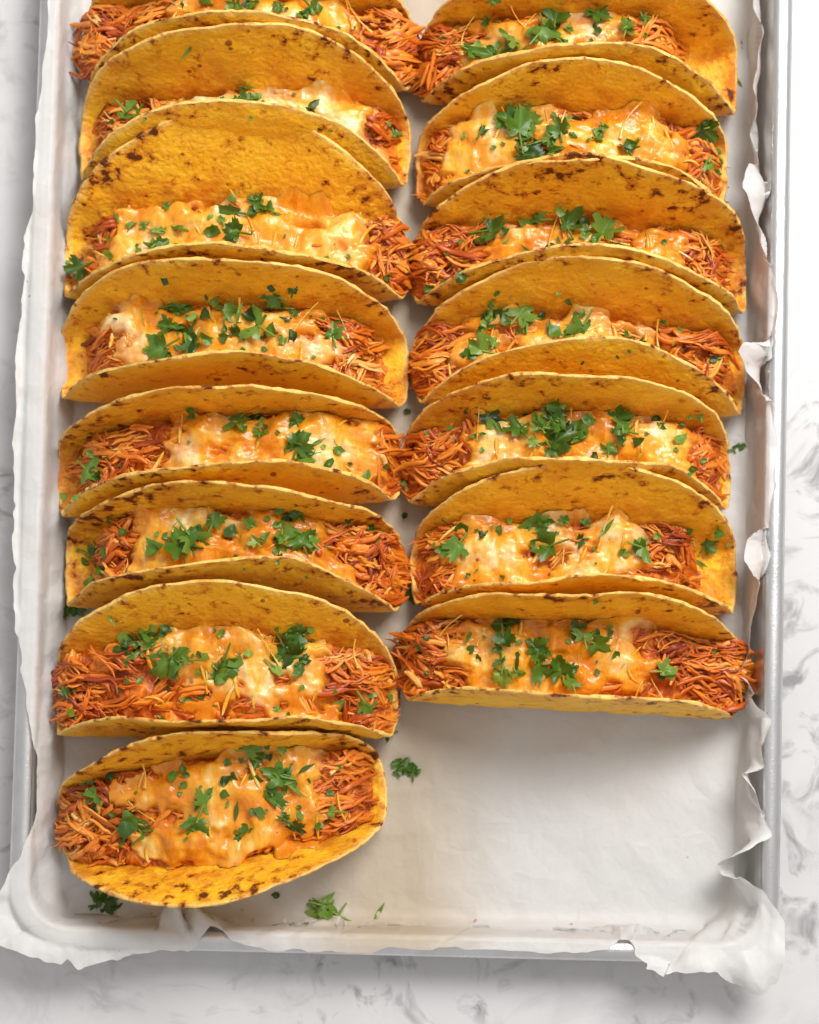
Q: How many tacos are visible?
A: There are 15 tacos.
